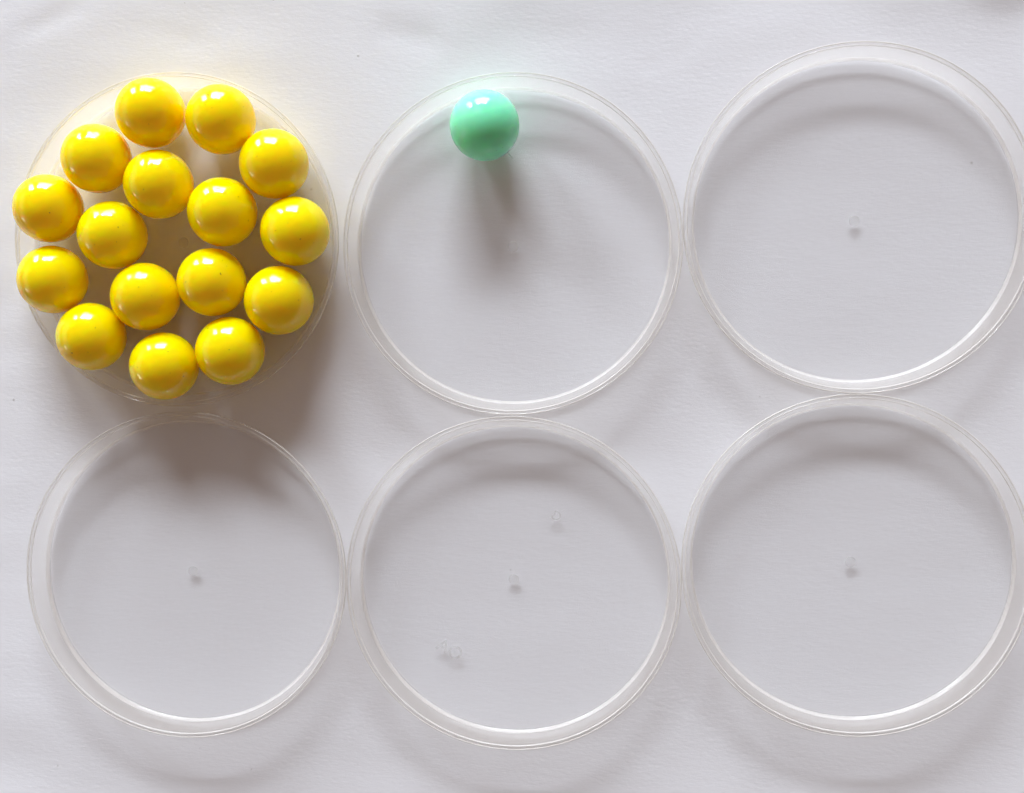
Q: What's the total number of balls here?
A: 17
